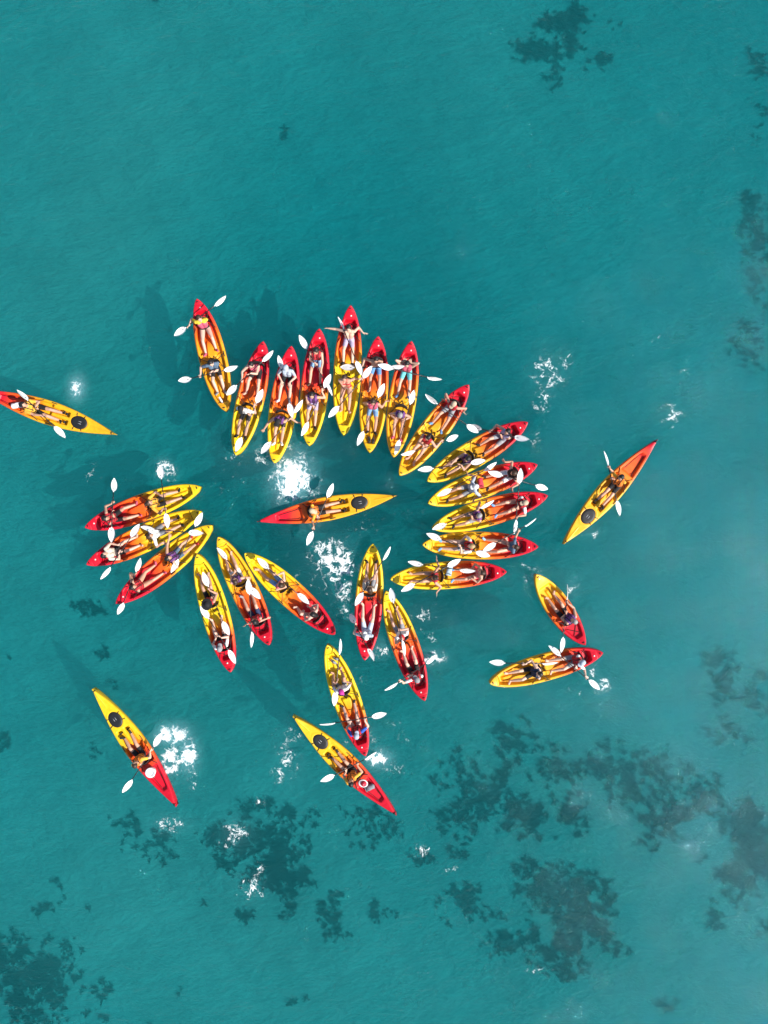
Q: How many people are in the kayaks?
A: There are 52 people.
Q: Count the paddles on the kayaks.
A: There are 51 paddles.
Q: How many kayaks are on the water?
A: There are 29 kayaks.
